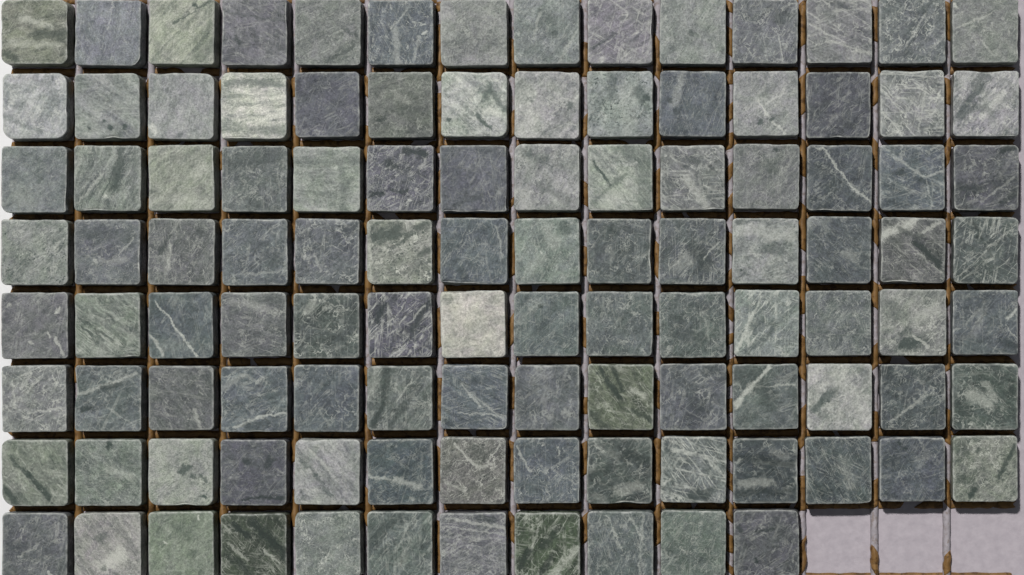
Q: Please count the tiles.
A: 109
